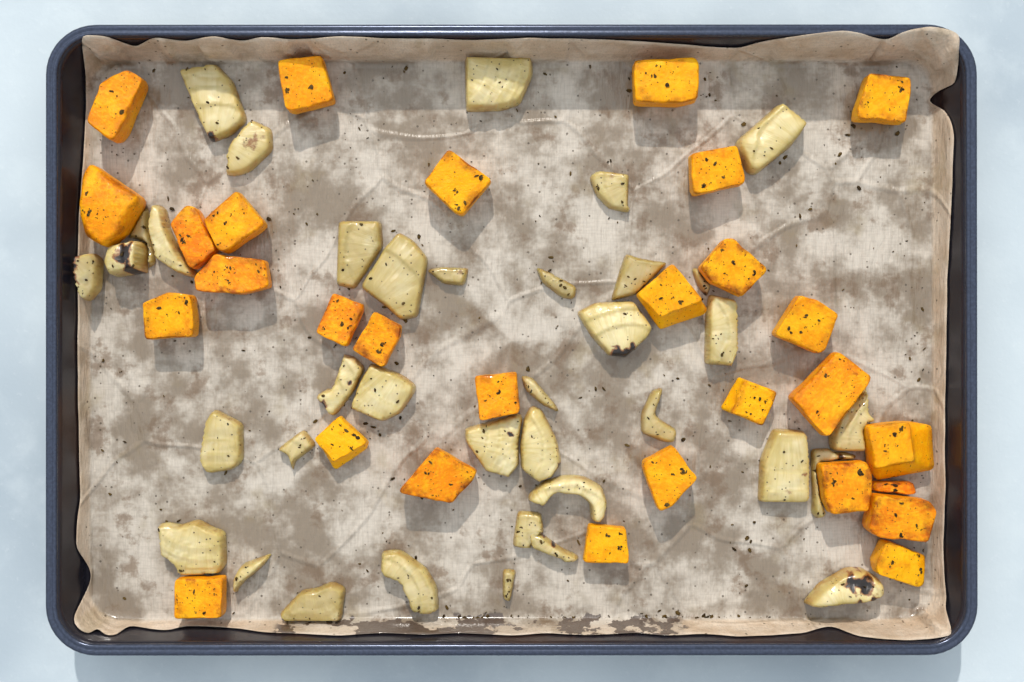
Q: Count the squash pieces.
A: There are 29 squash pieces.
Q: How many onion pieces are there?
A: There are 37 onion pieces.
